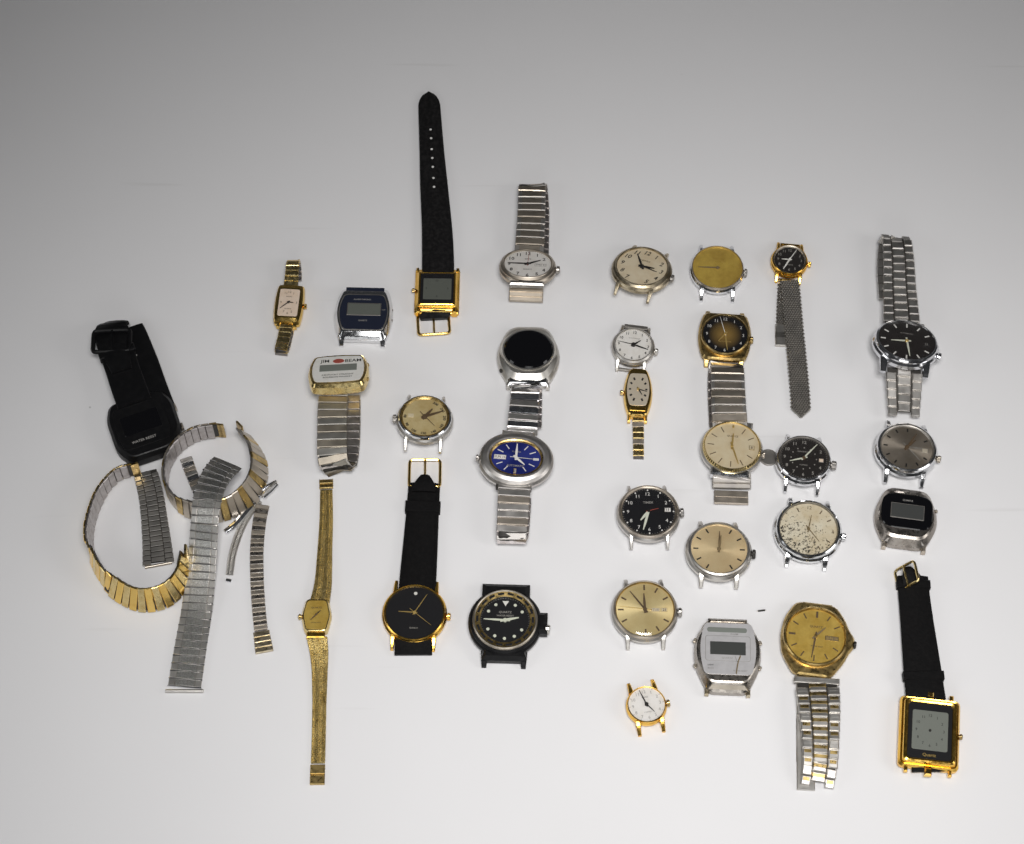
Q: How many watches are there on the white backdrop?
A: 31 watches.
